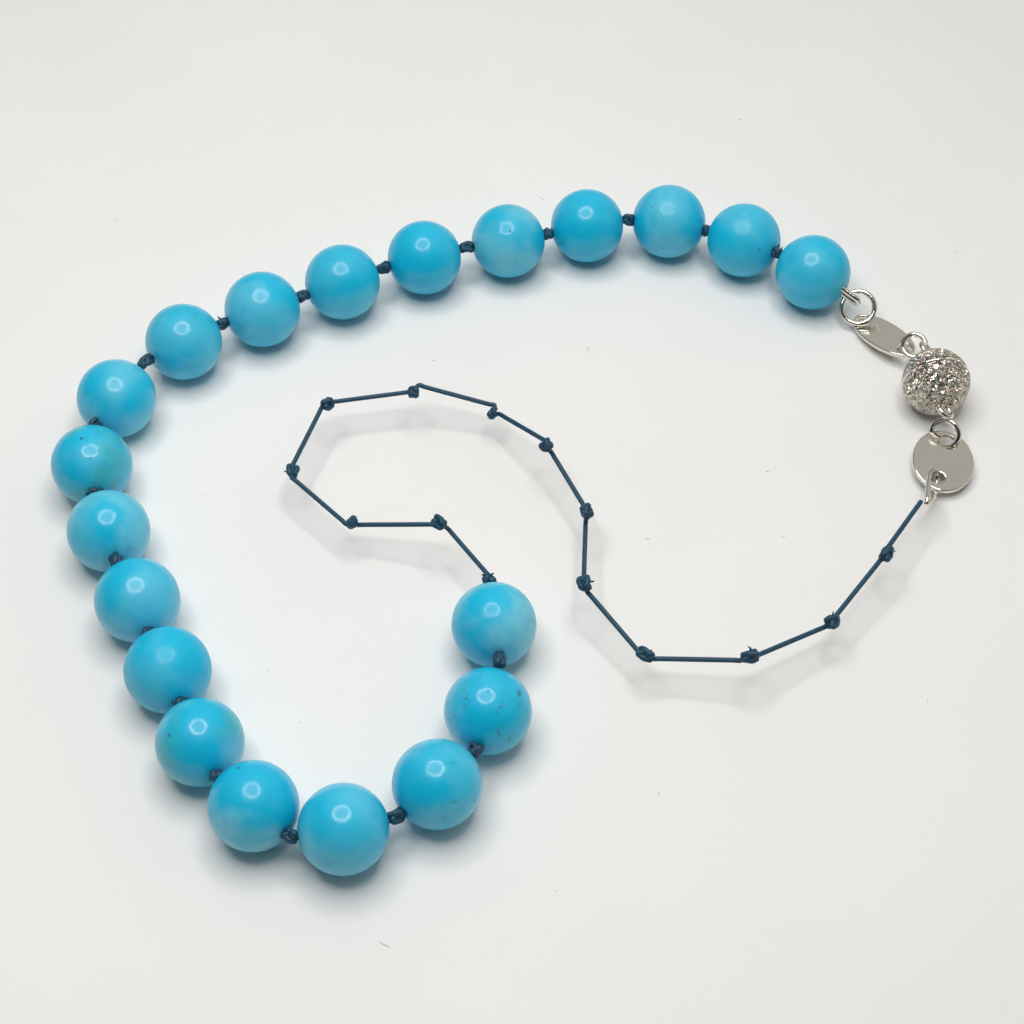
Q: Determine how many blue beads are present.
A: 20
